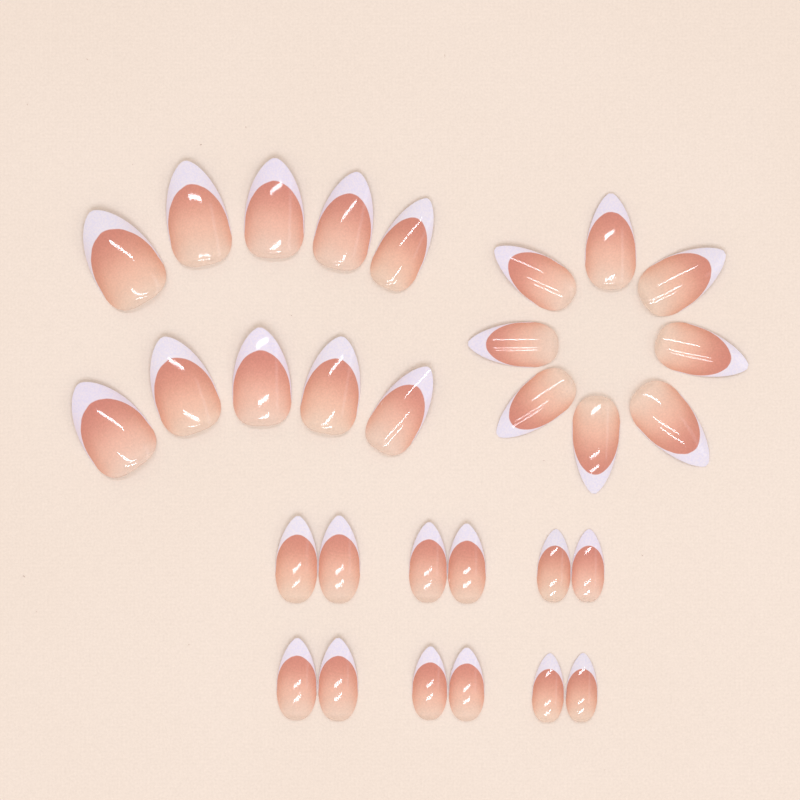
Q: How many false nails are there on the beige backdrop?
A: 30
